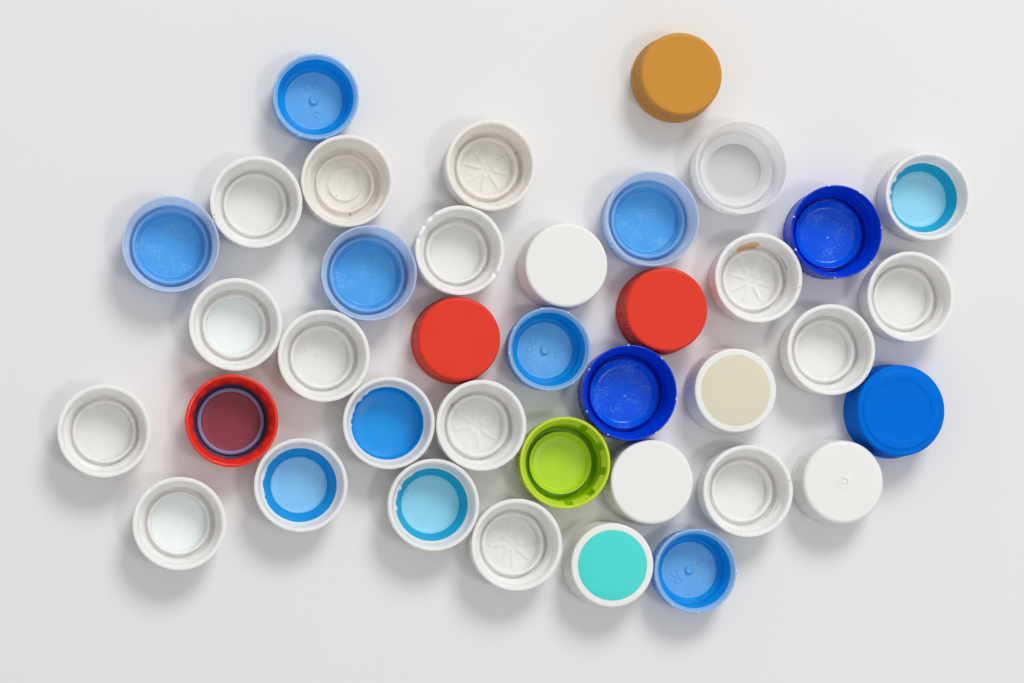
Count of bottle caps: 38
